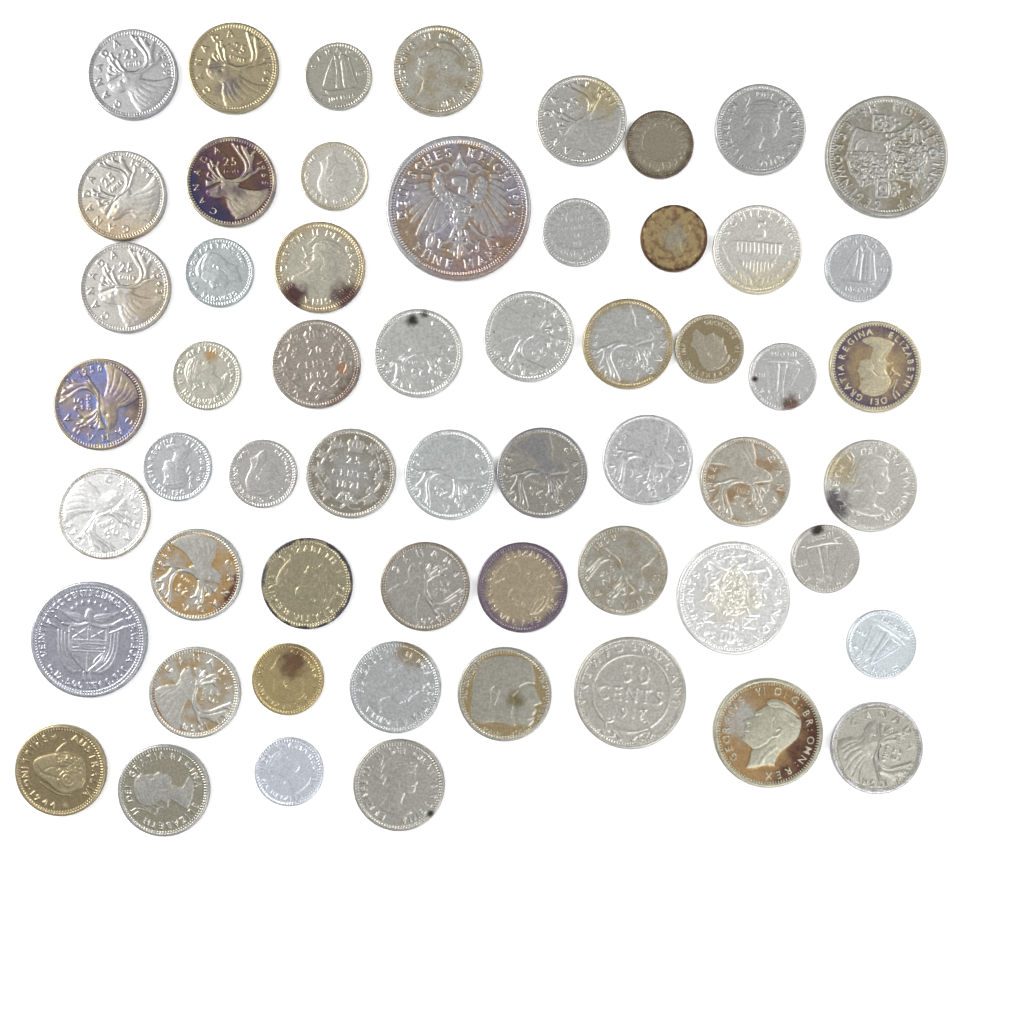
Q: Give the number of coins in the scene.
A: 57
